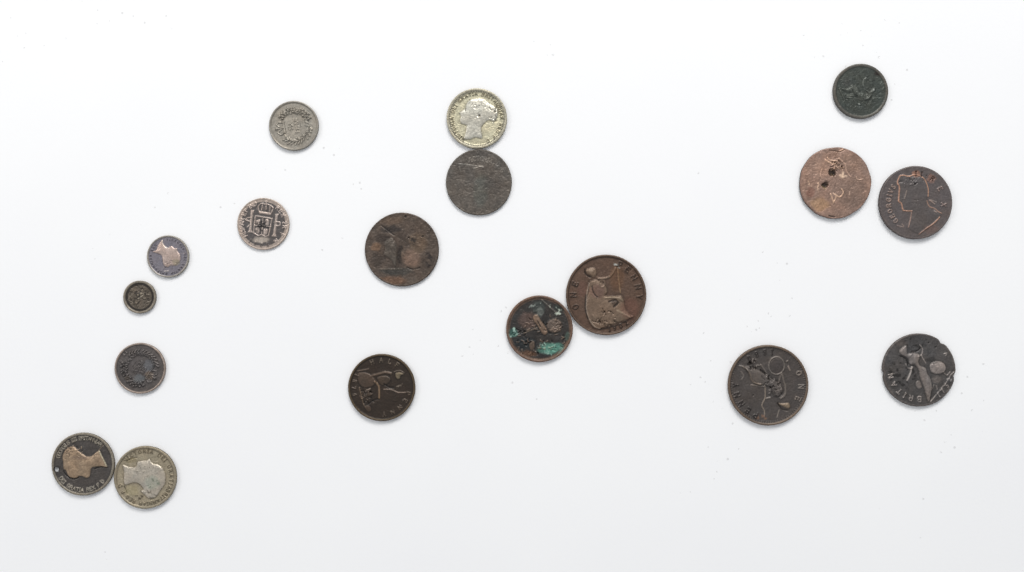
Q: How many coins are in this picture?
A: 18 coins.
